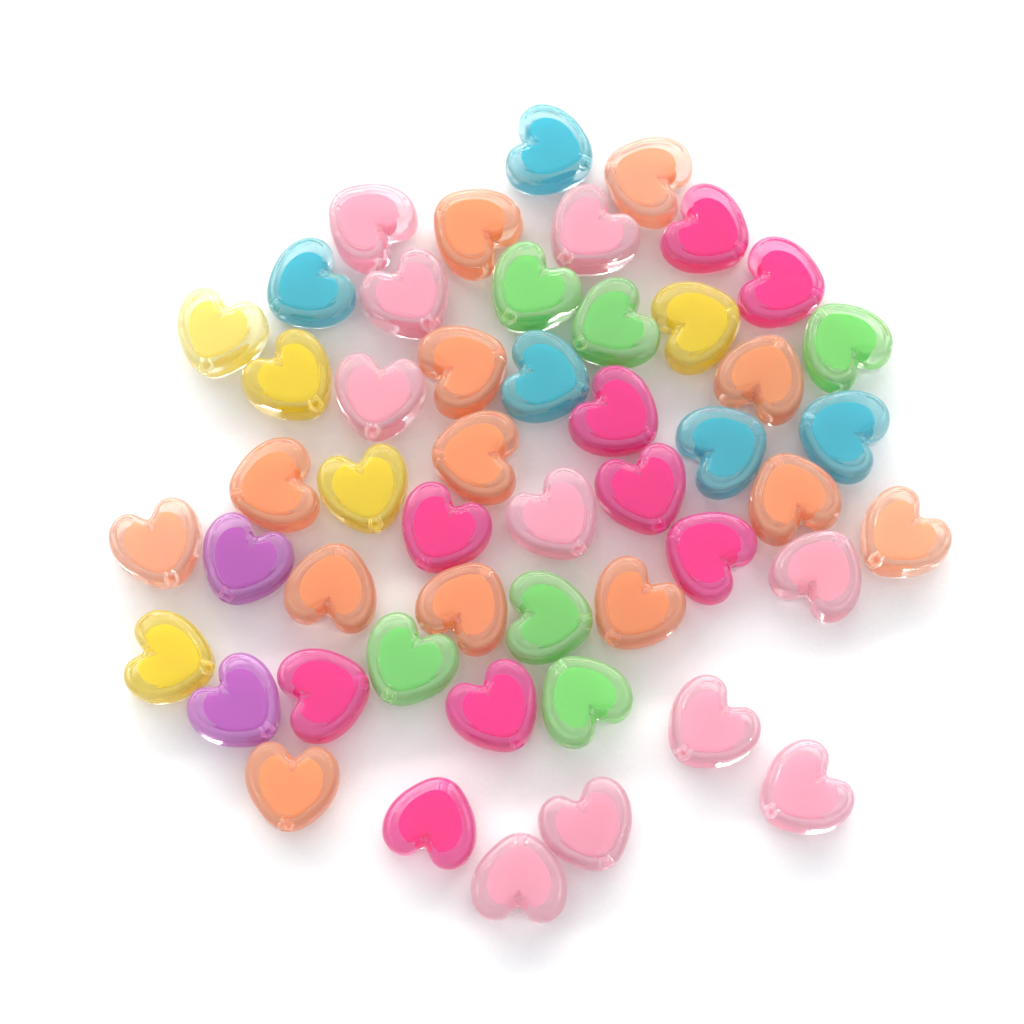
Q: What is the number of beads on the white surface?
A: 50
